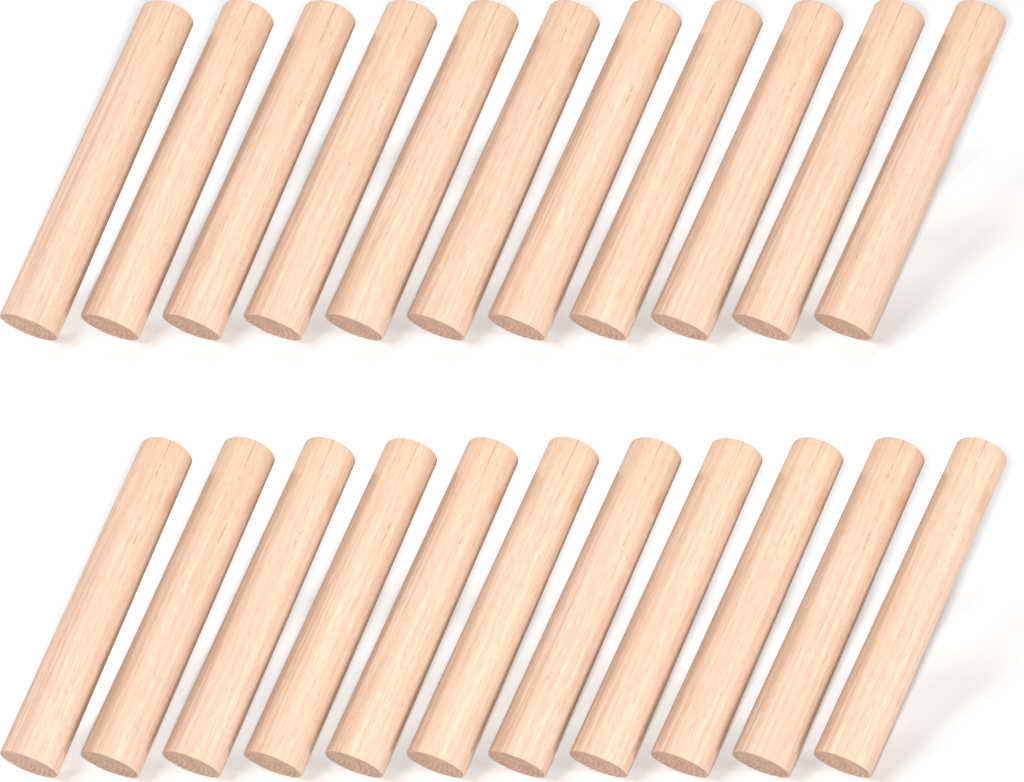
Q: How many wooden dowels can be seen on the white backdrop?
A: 22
